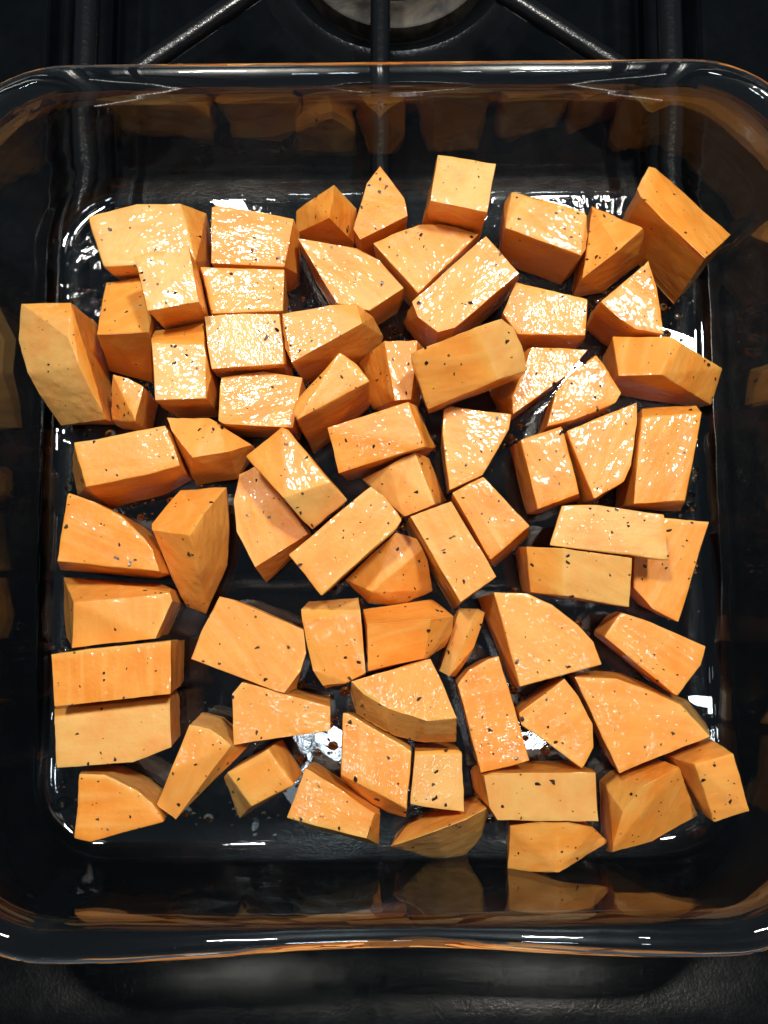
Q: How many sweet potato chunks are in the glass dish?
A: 72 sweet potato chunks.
